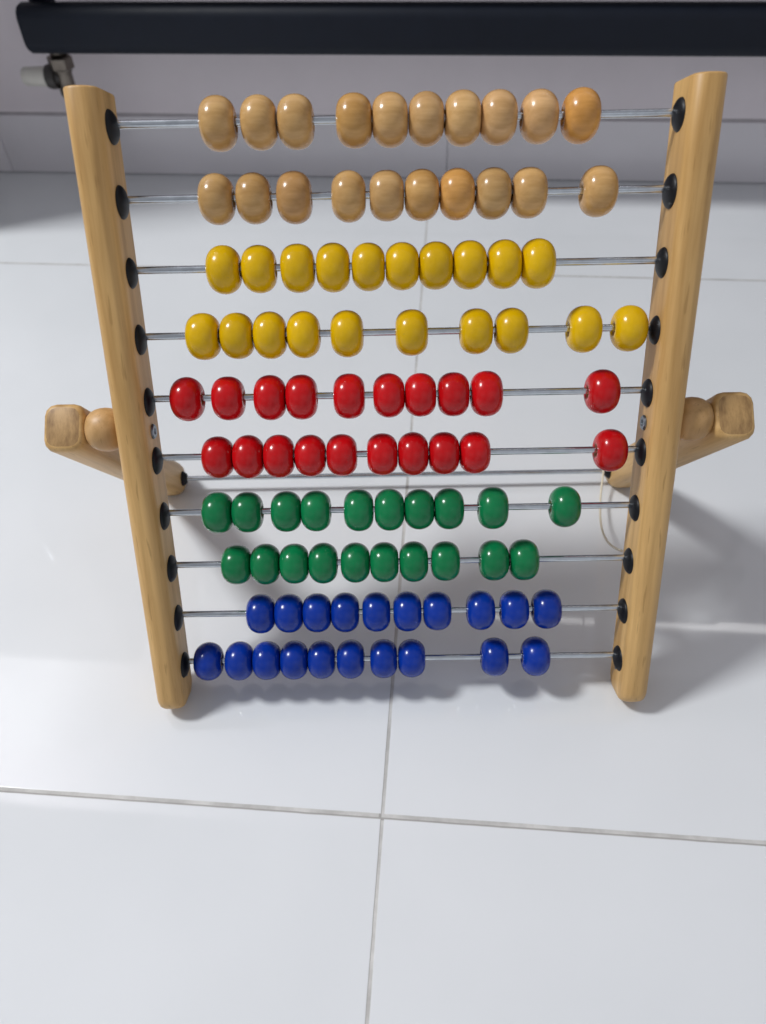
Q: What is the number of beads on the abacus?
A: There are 100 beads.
